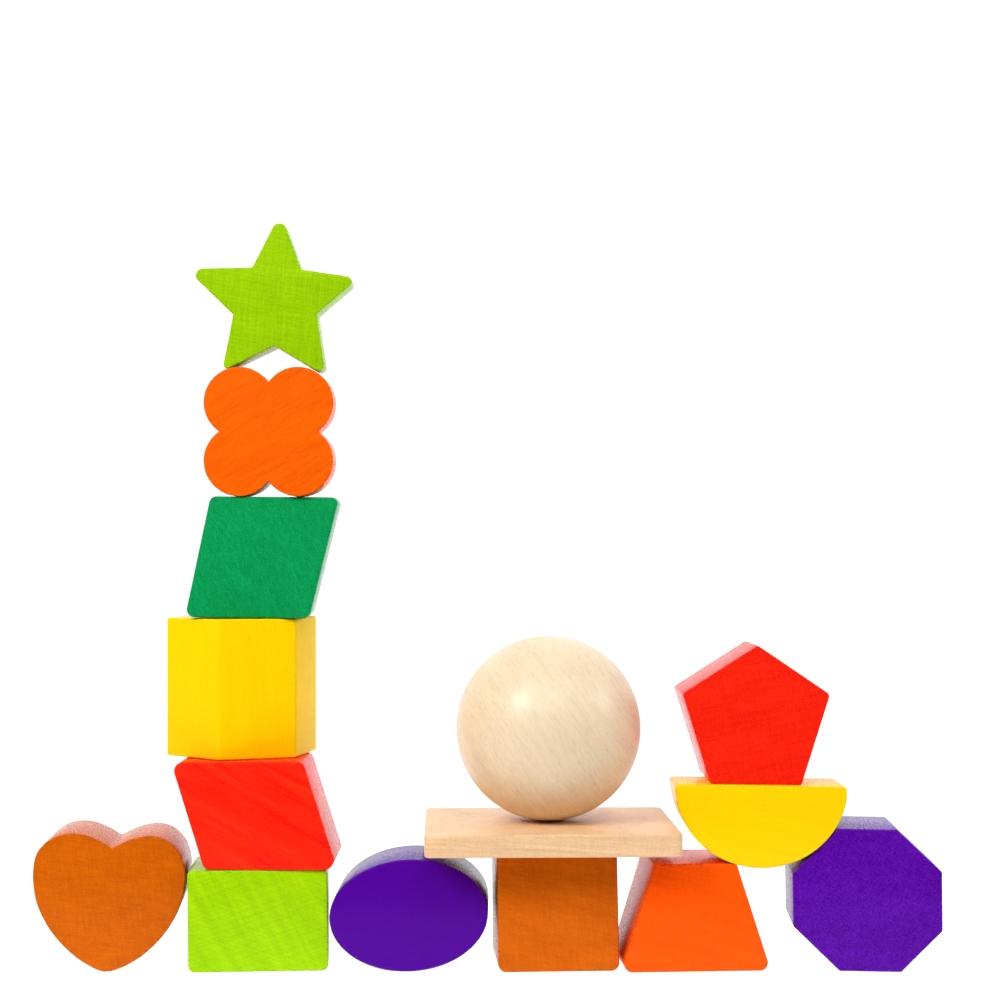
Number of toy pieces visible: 15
